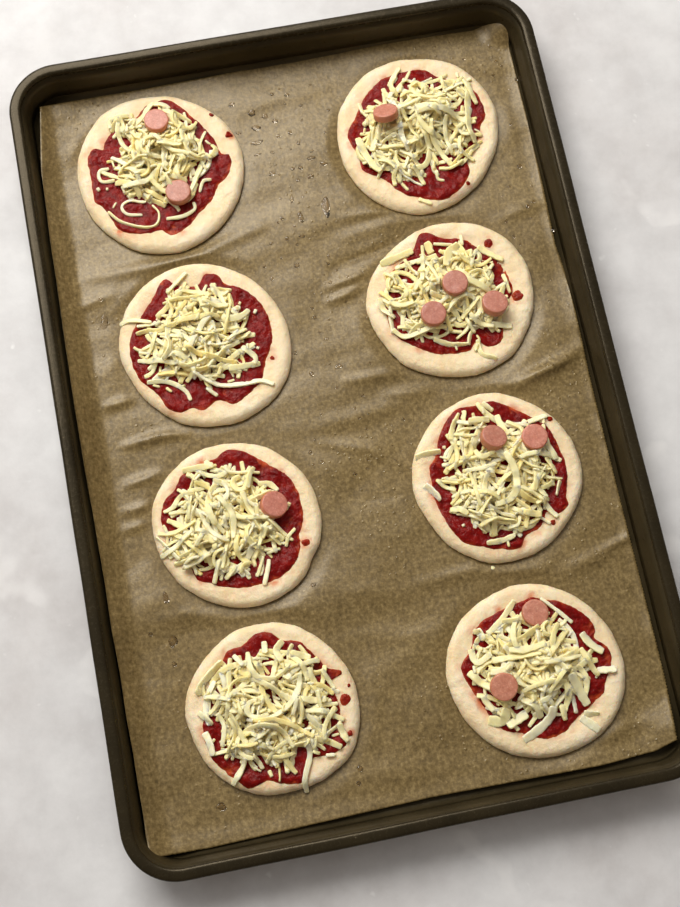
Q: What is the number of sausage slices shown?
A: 11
